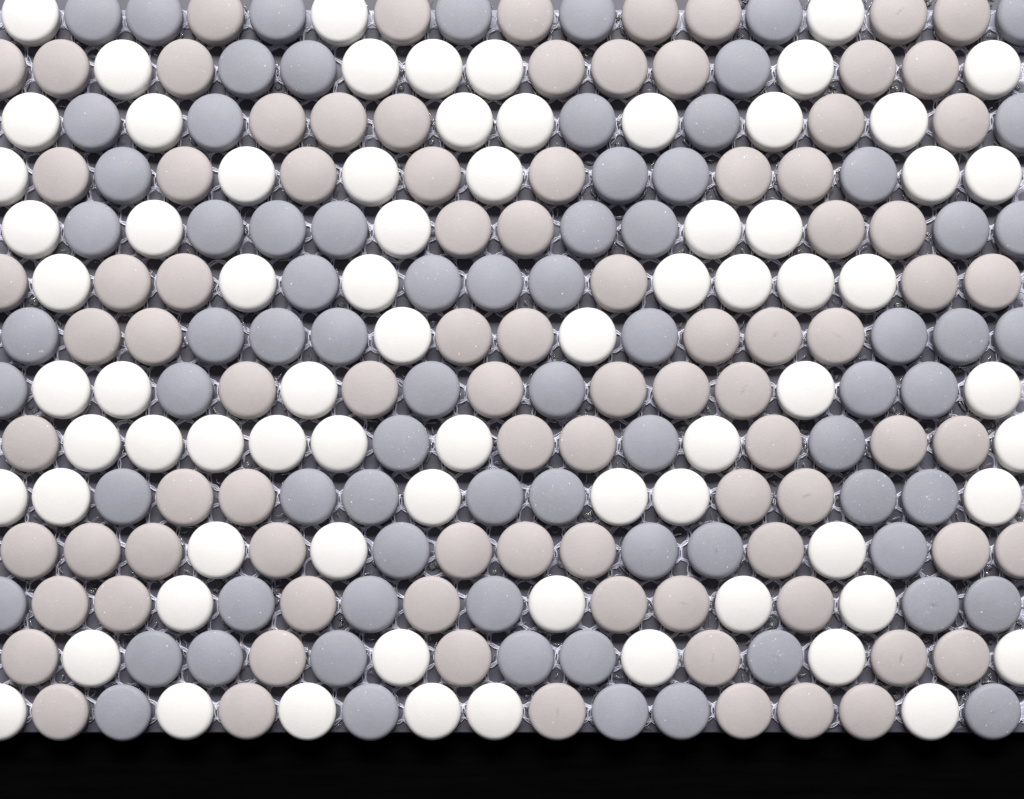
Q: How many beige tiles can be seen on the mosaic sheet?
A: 89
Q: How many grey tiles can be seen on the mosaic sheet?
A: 76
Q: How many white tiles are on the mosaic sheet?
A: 73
